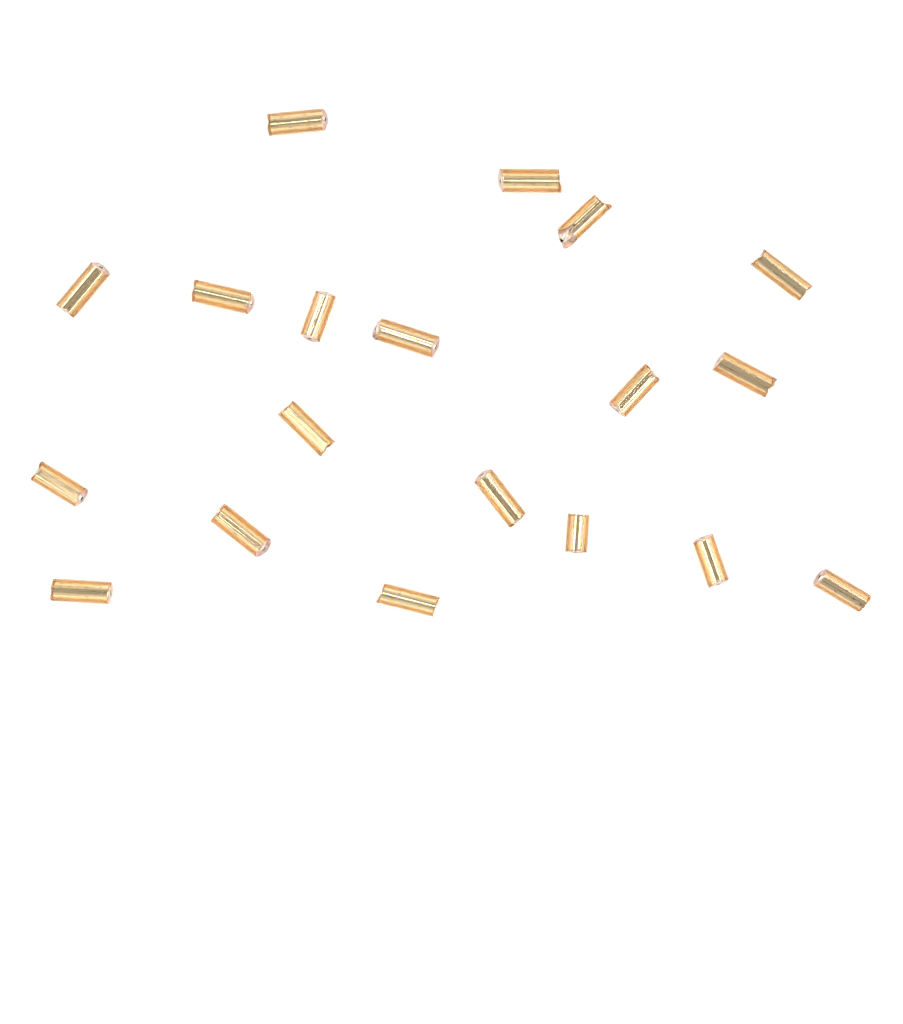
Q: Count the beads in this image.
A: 19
